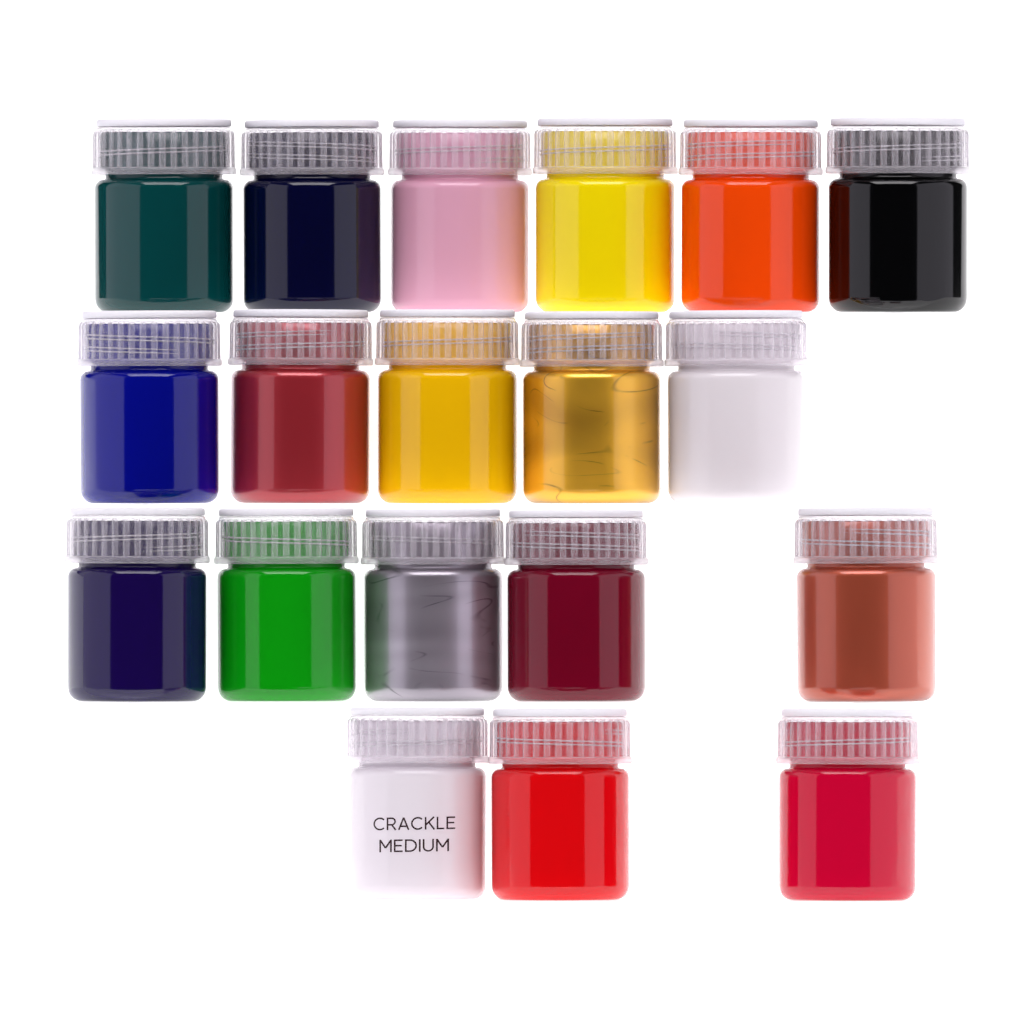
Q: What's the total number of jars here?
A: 19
